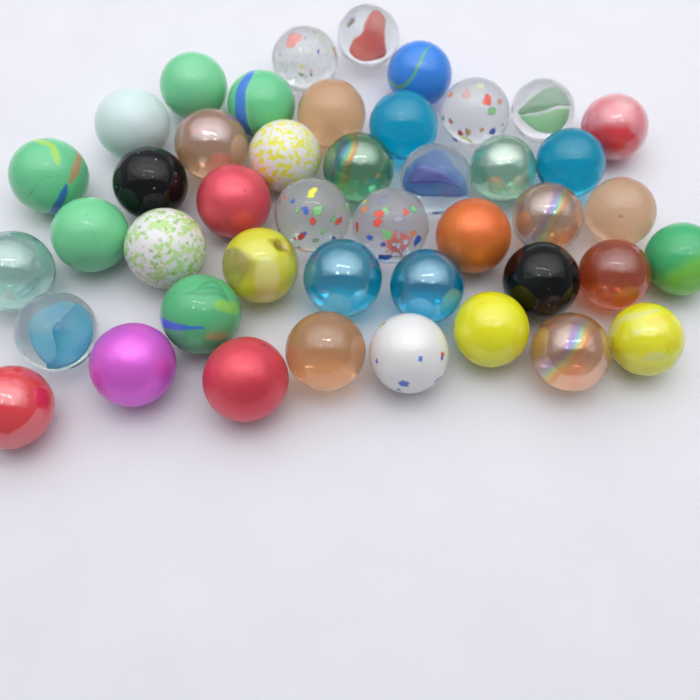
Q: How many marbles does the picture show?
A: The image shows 44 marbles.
